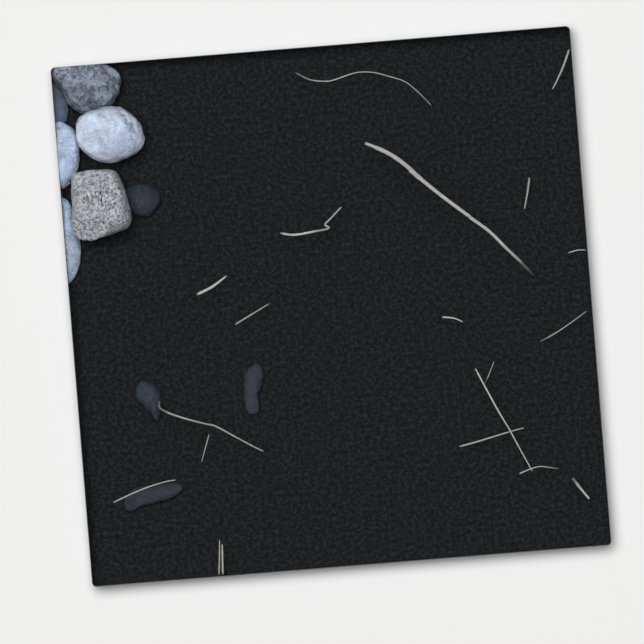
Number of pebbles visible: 10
